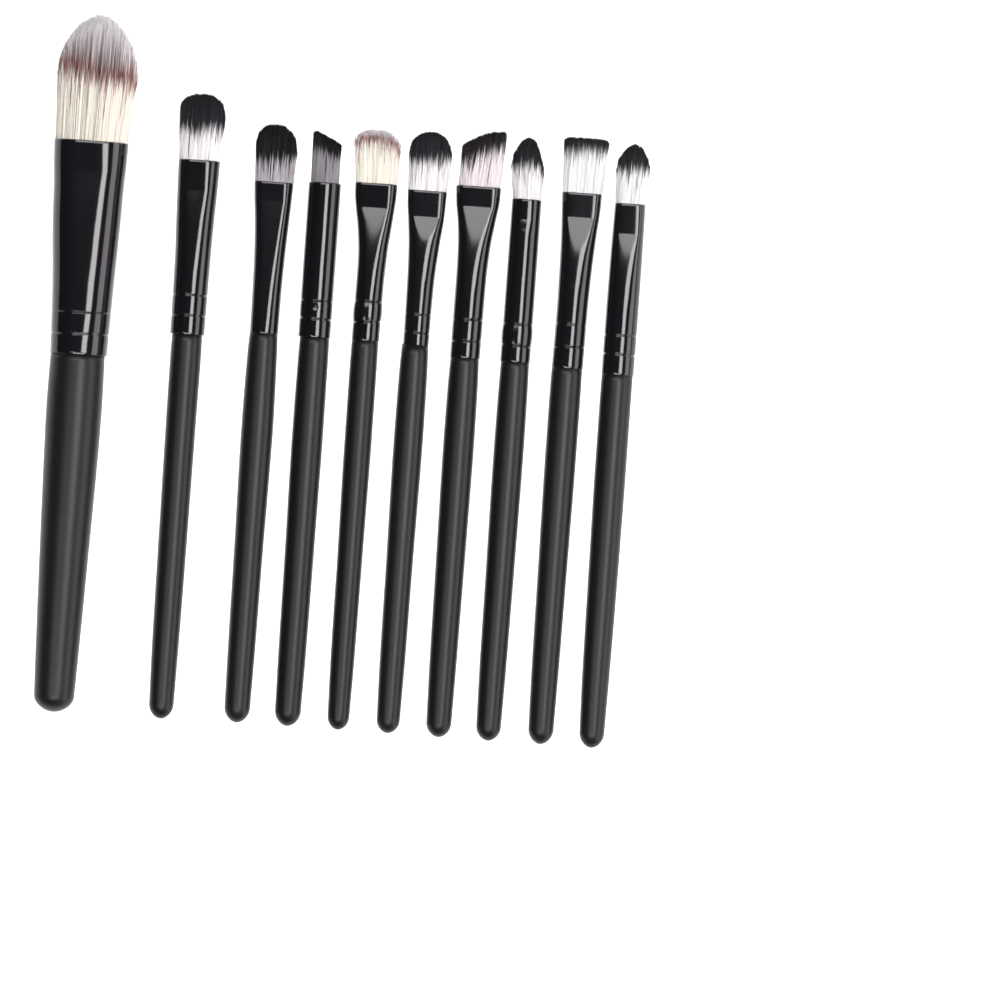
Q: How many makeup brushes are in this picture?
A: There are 10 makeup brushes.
